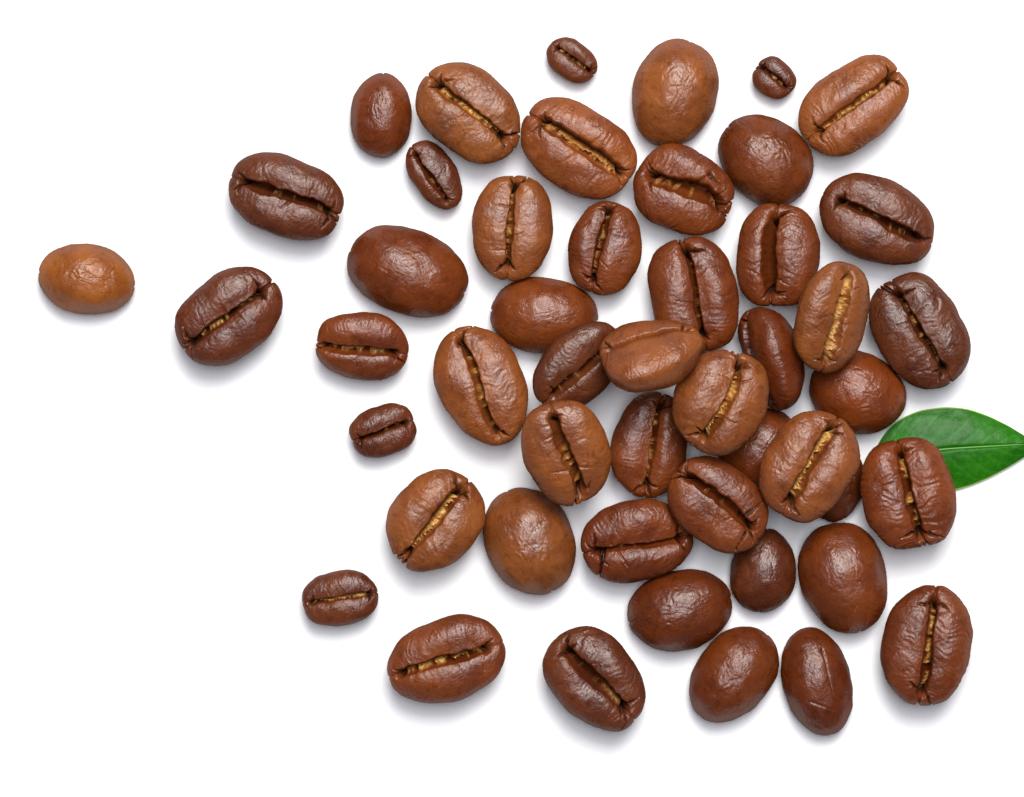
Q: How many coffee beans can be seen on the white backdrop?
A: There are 49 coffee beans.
